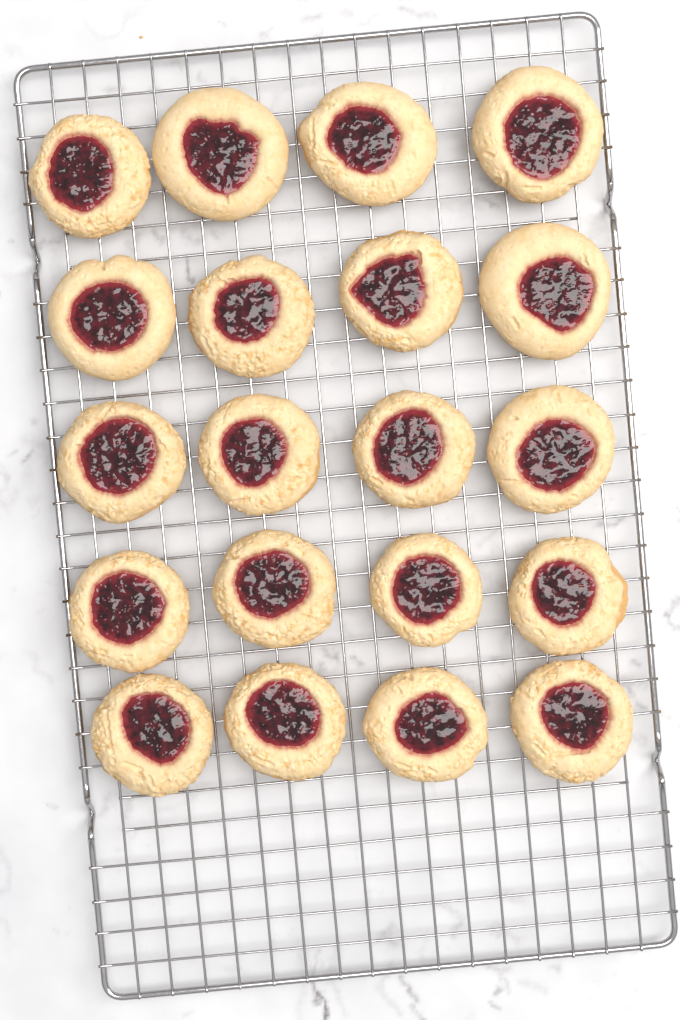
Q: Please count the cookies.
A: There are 20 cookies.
